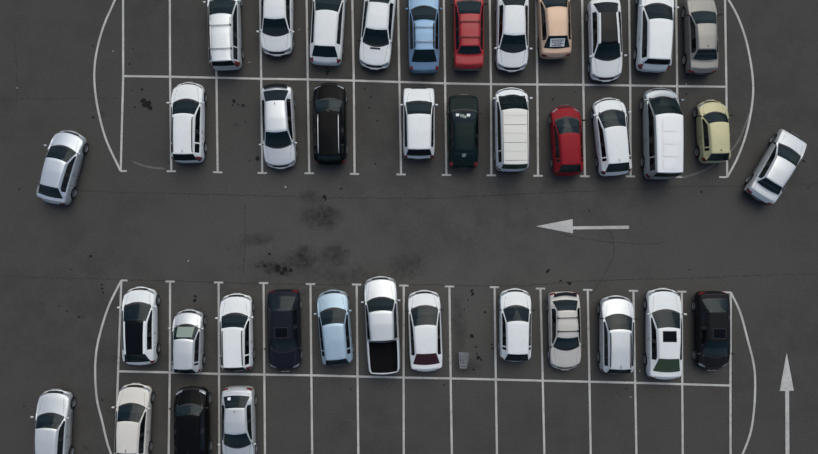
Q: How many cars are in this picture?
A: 39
